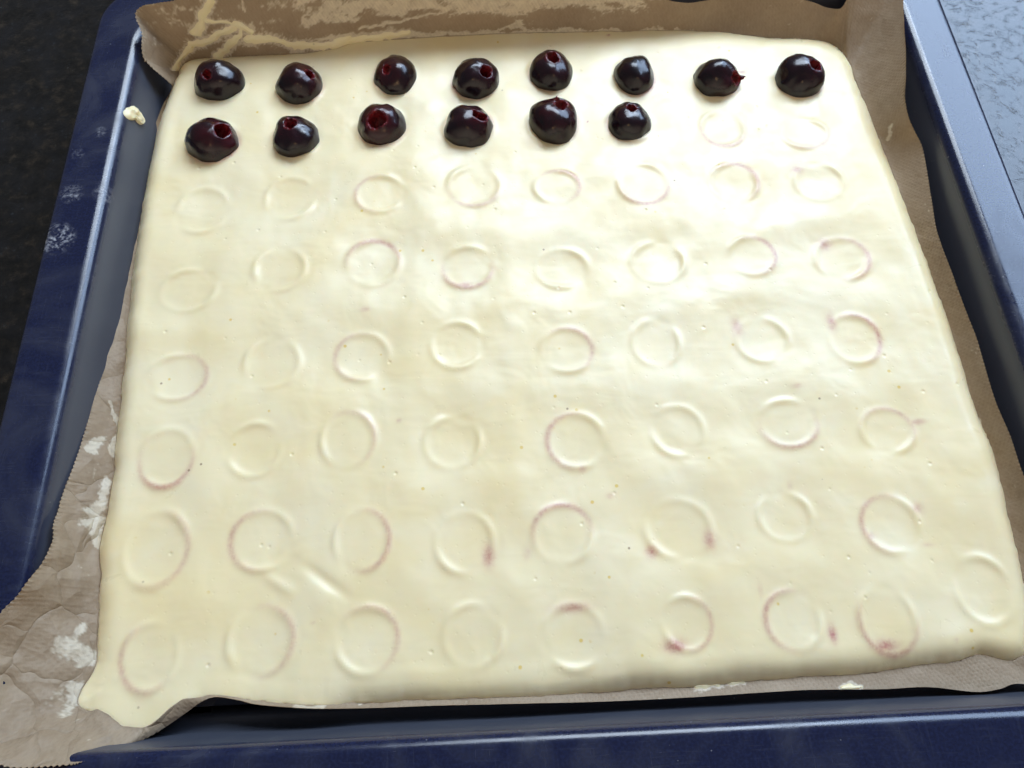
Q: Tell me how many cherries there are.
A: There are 14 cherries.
